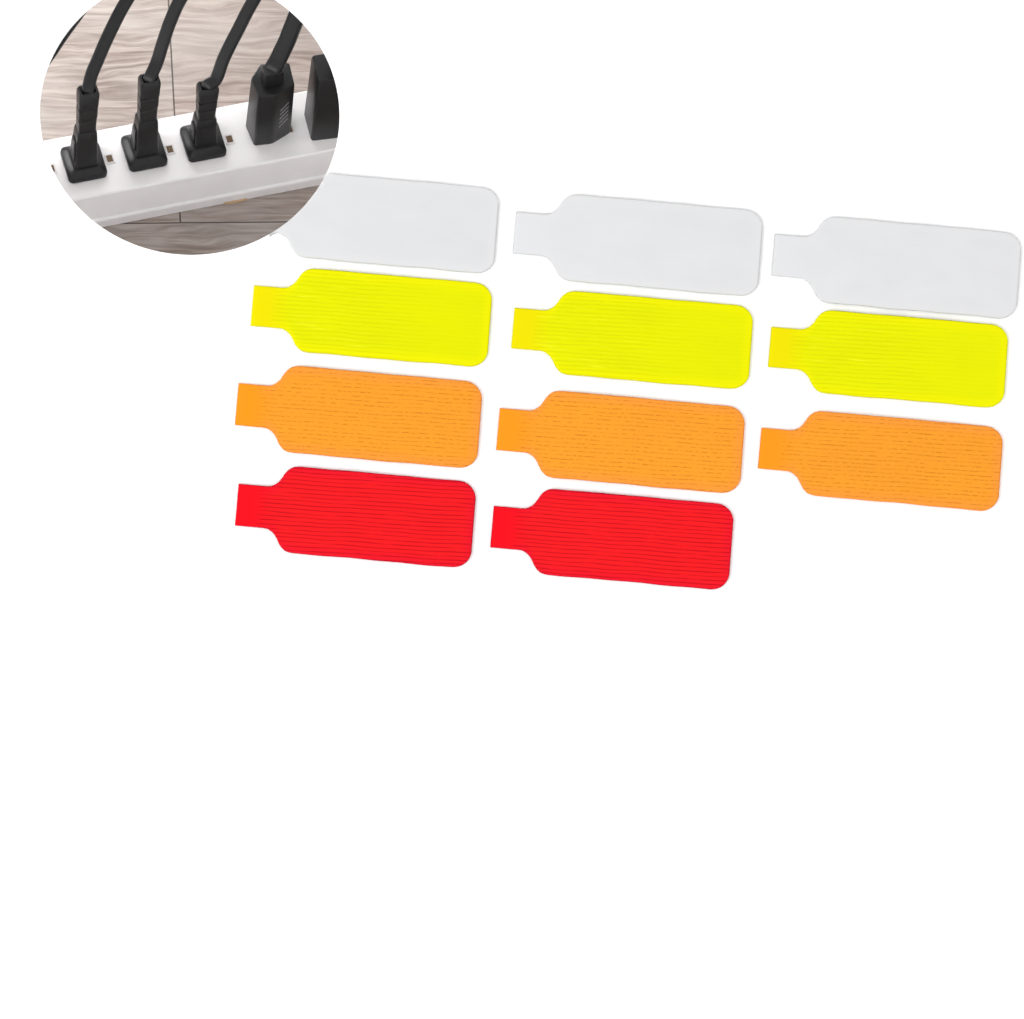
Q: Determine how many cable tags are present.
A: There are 11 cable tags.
